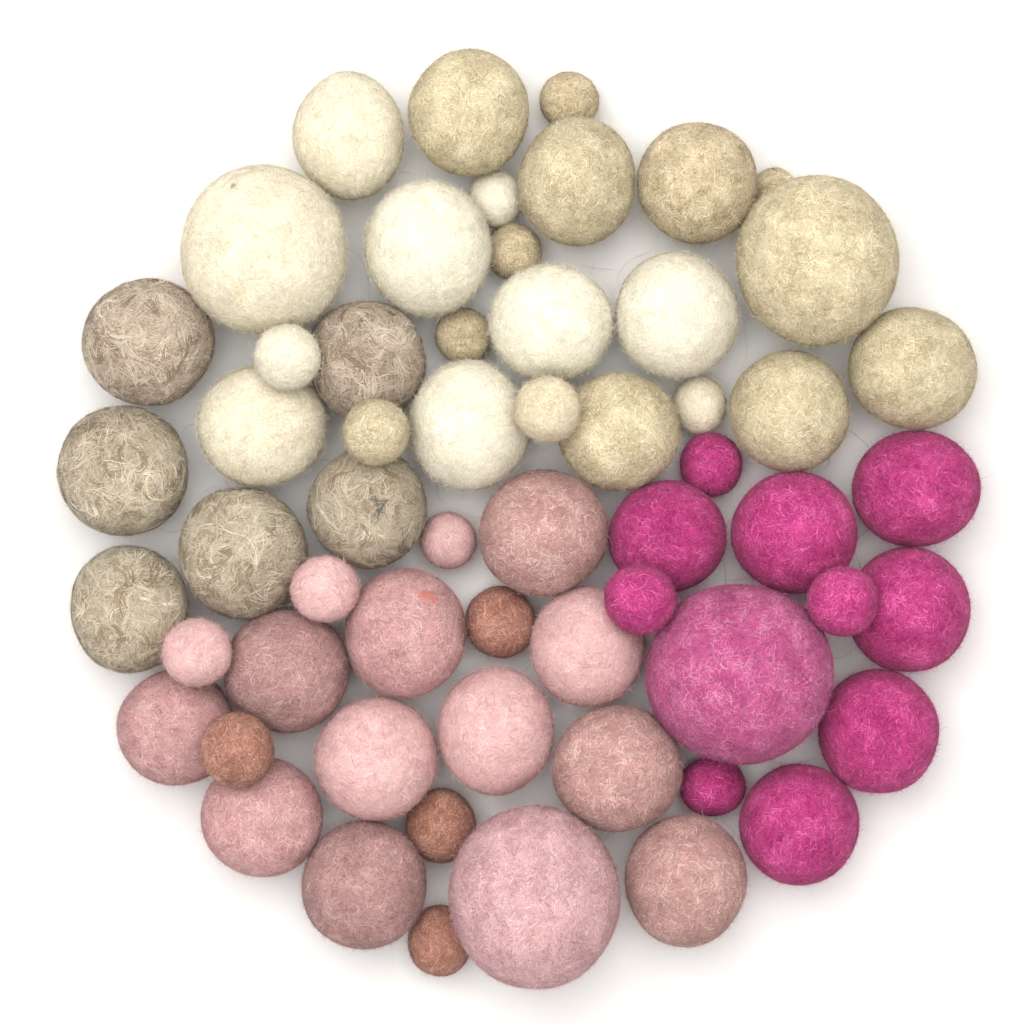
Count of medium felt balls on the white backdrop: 35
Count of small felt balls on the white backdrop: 20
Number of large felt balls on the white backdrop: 4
